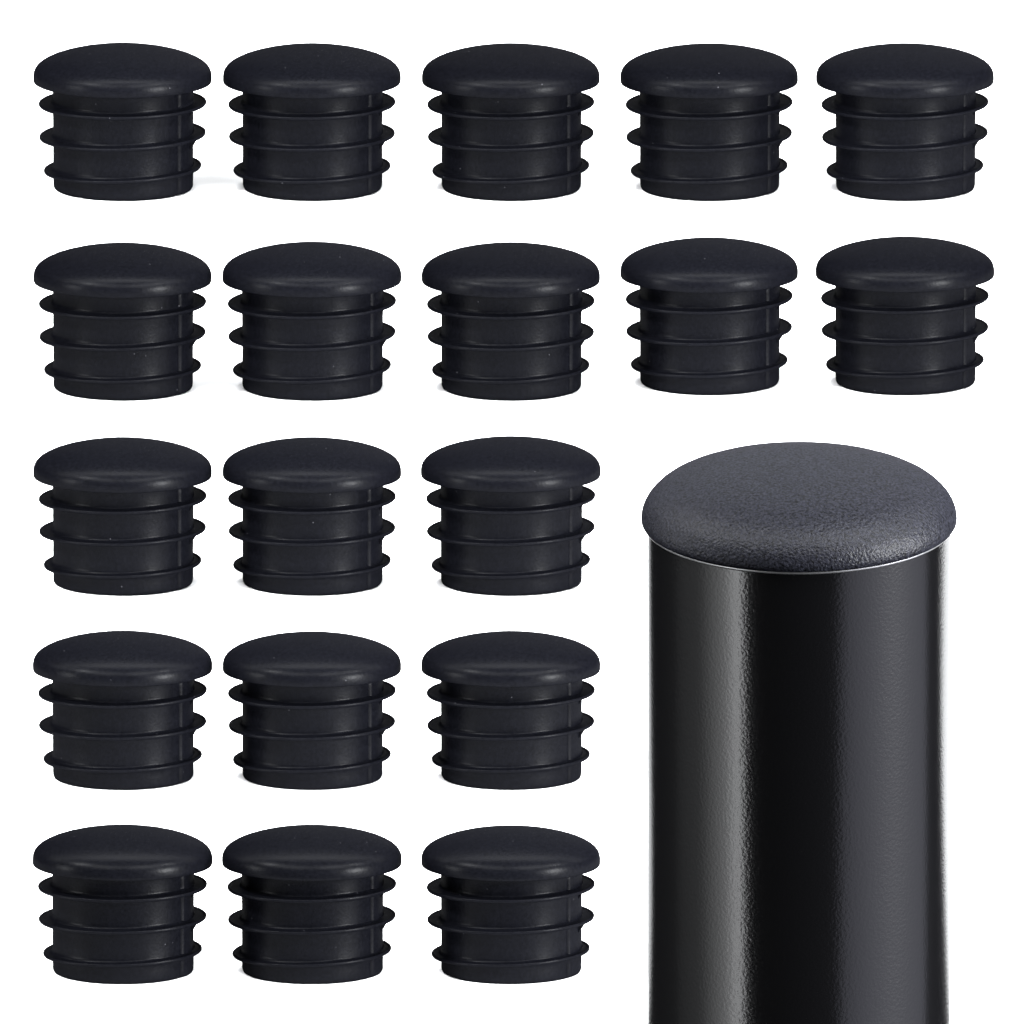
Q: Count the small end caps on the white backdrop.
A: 19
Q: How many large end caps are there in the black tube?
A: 1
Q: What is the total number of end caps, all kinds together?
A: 20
